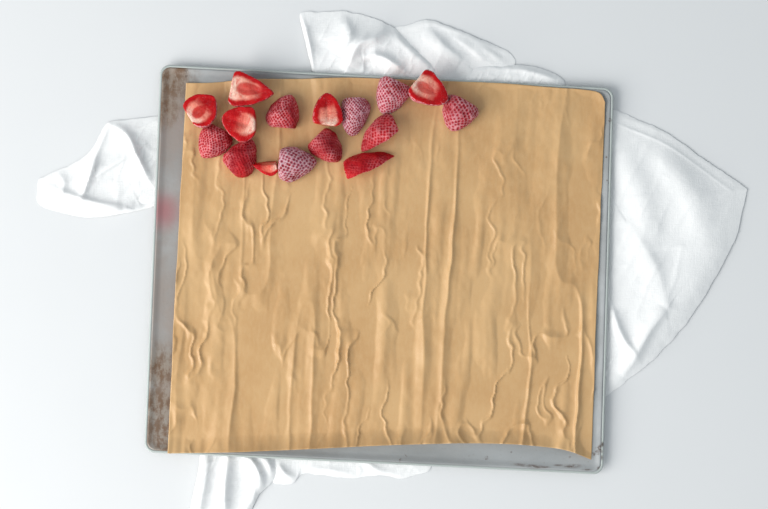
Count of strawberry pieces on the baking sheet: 16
